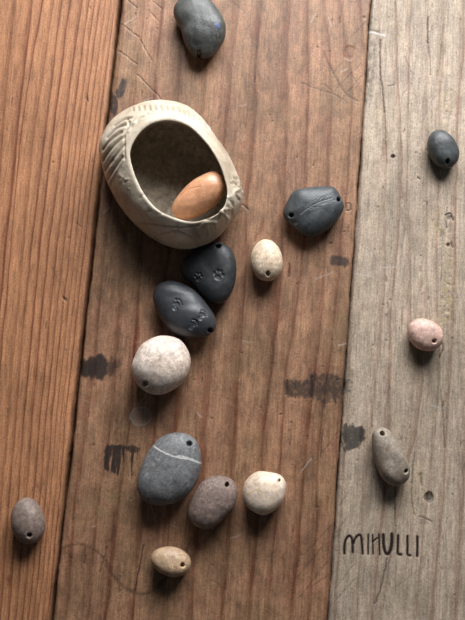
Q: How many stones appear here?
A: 15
